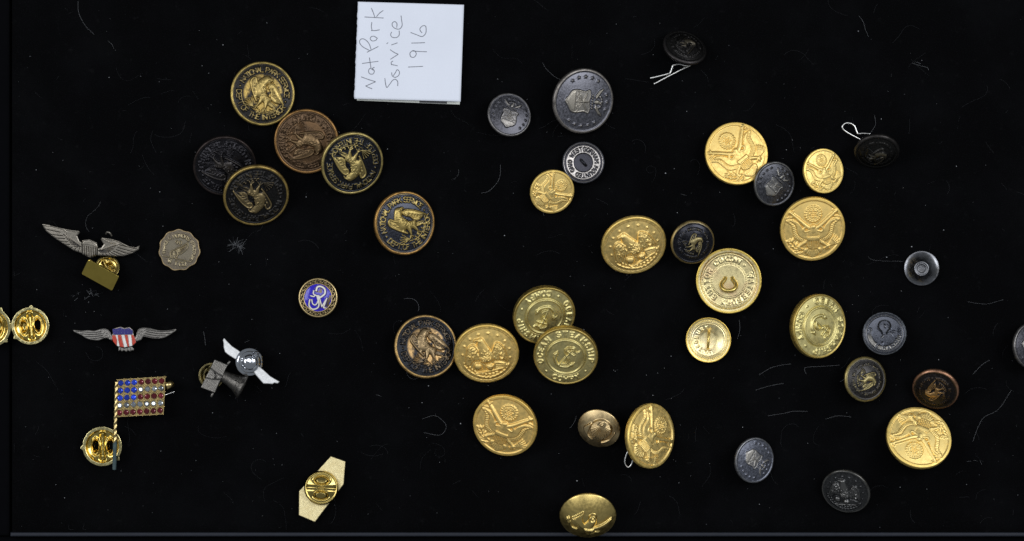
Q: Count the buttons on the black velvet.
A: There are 37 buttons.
